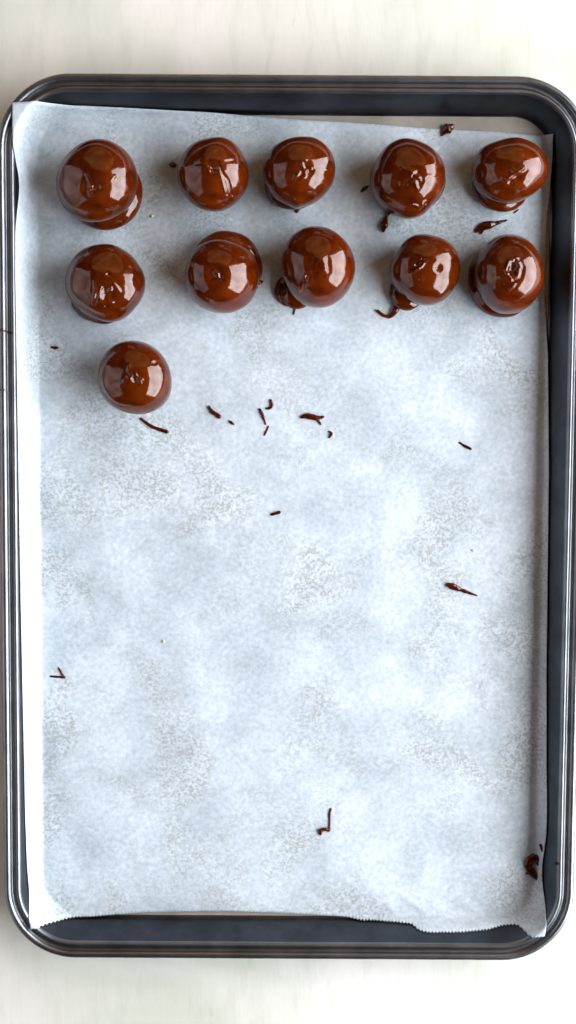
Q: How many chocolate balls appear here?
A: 11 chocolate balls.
